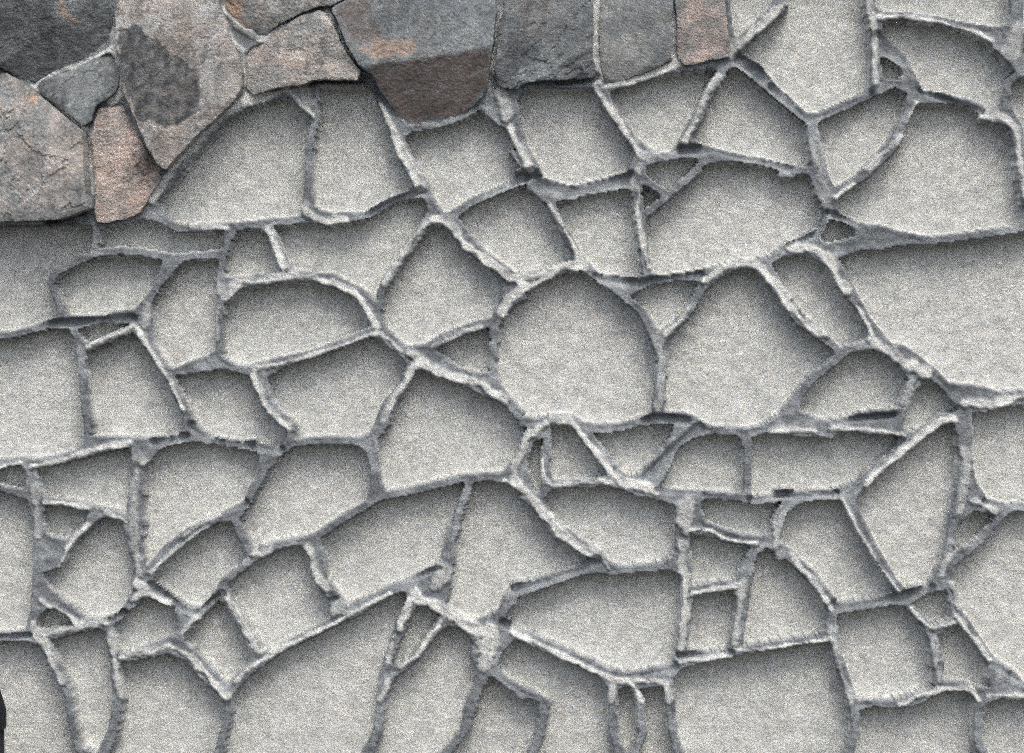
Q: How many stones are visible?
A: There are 11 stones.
